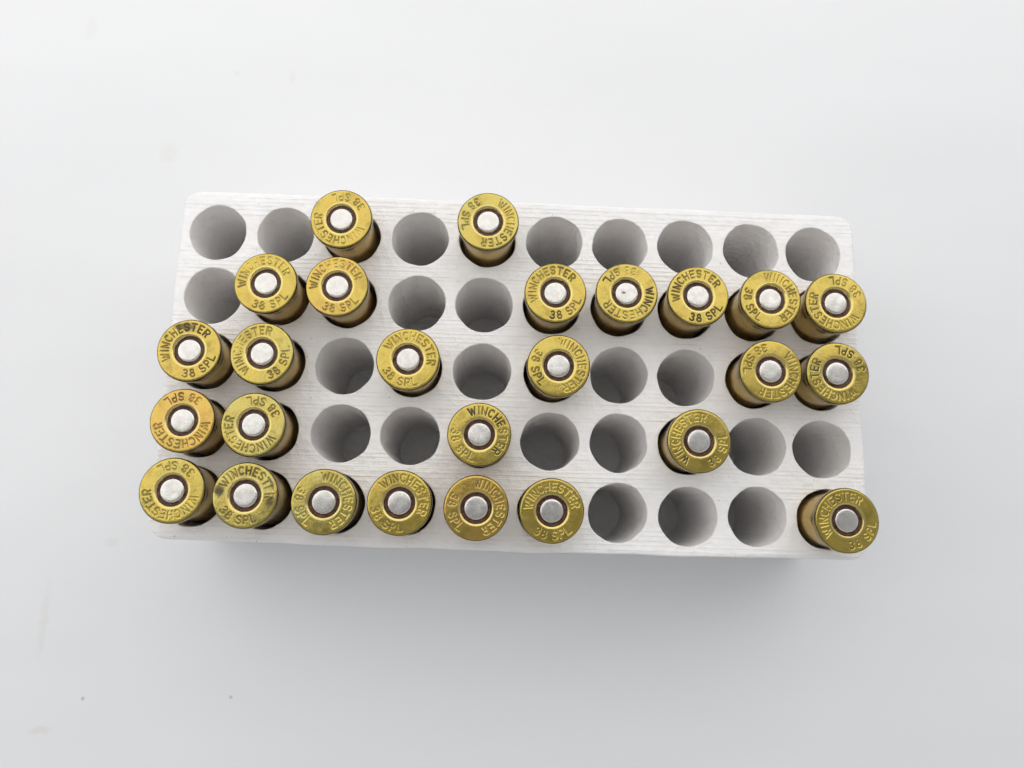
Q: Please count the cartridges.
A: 26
